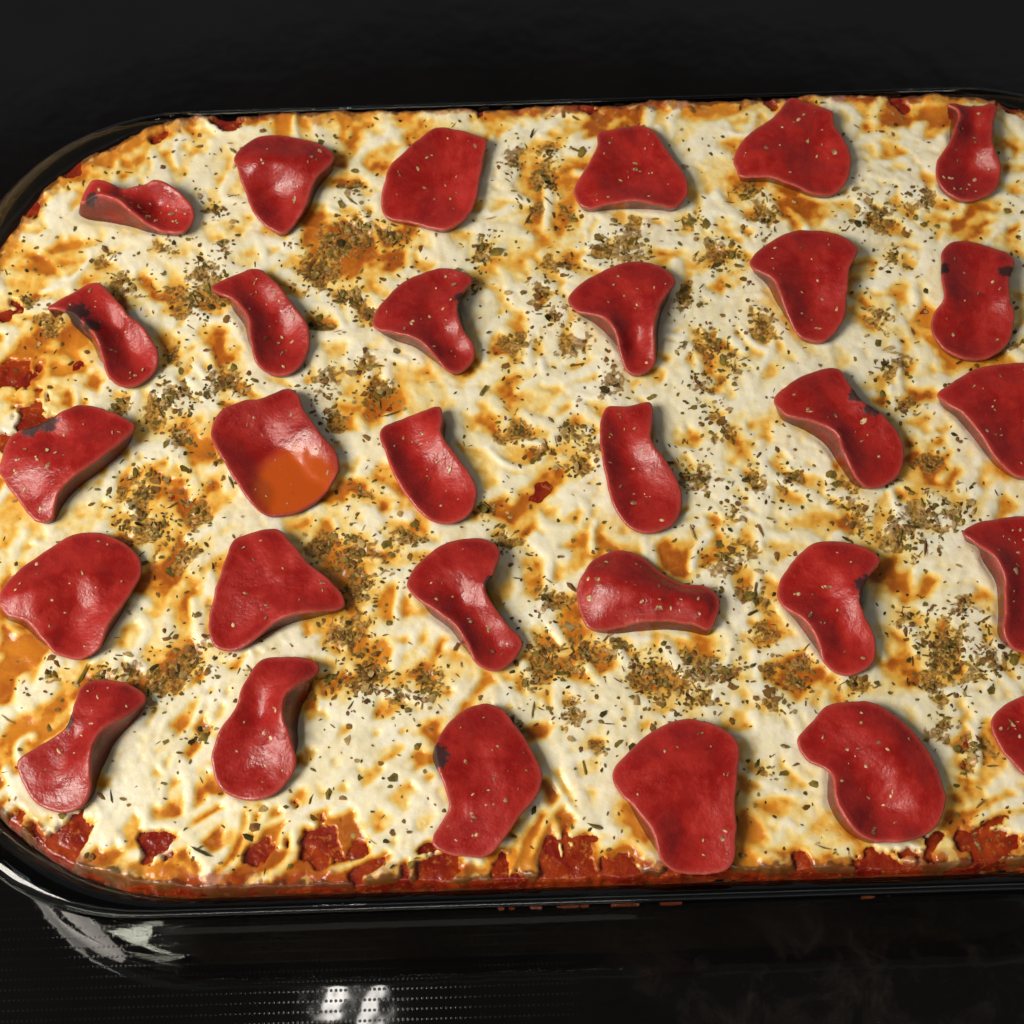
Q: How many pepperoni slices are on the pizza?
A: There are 30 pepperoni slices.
